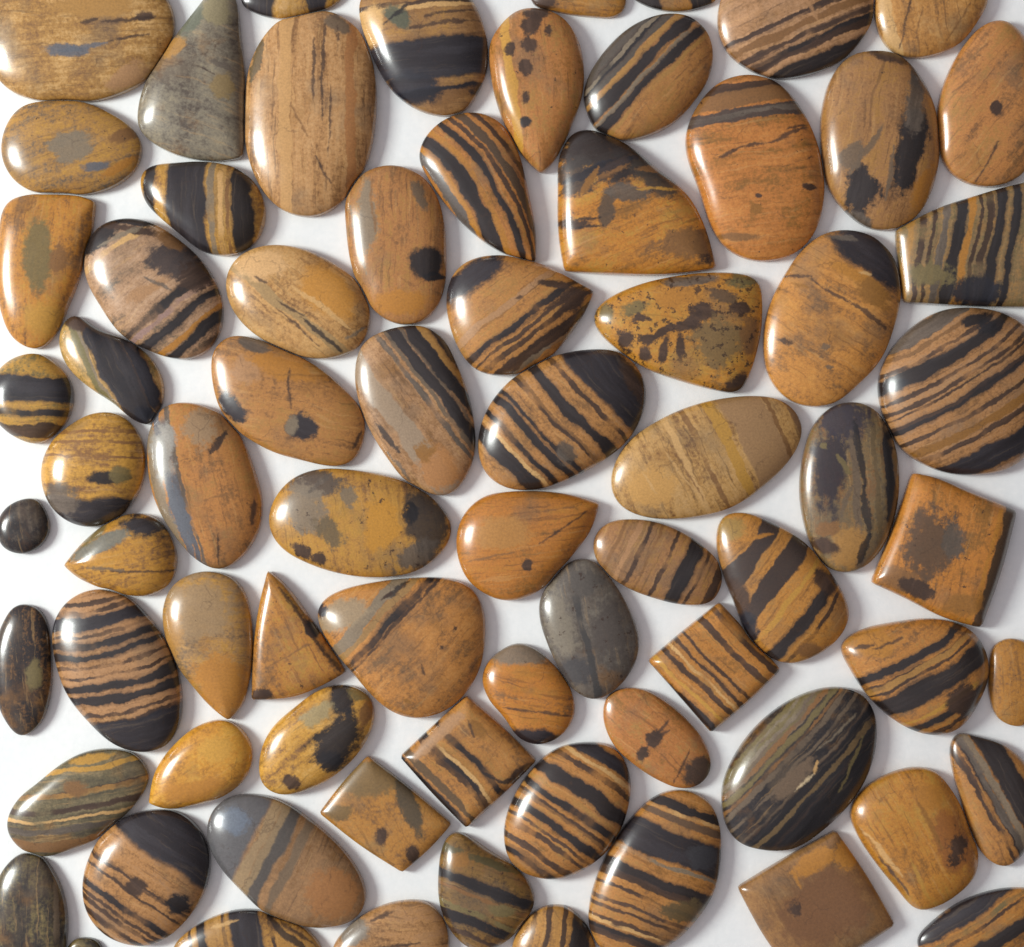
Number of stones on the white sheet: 74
